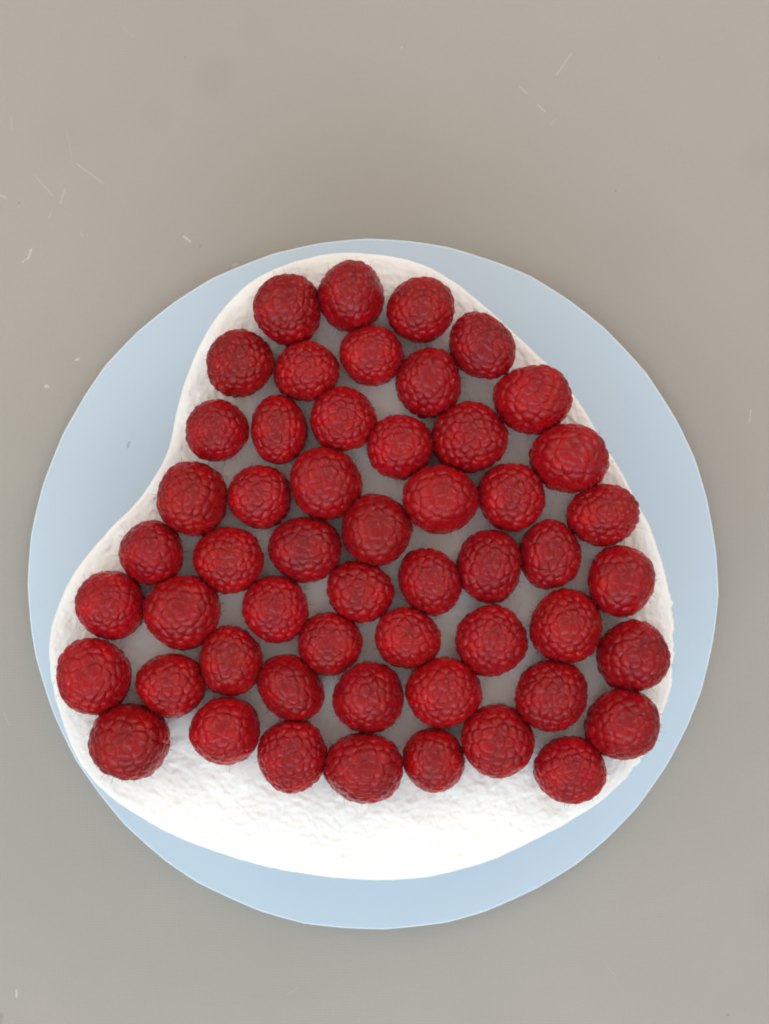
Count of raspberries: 53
